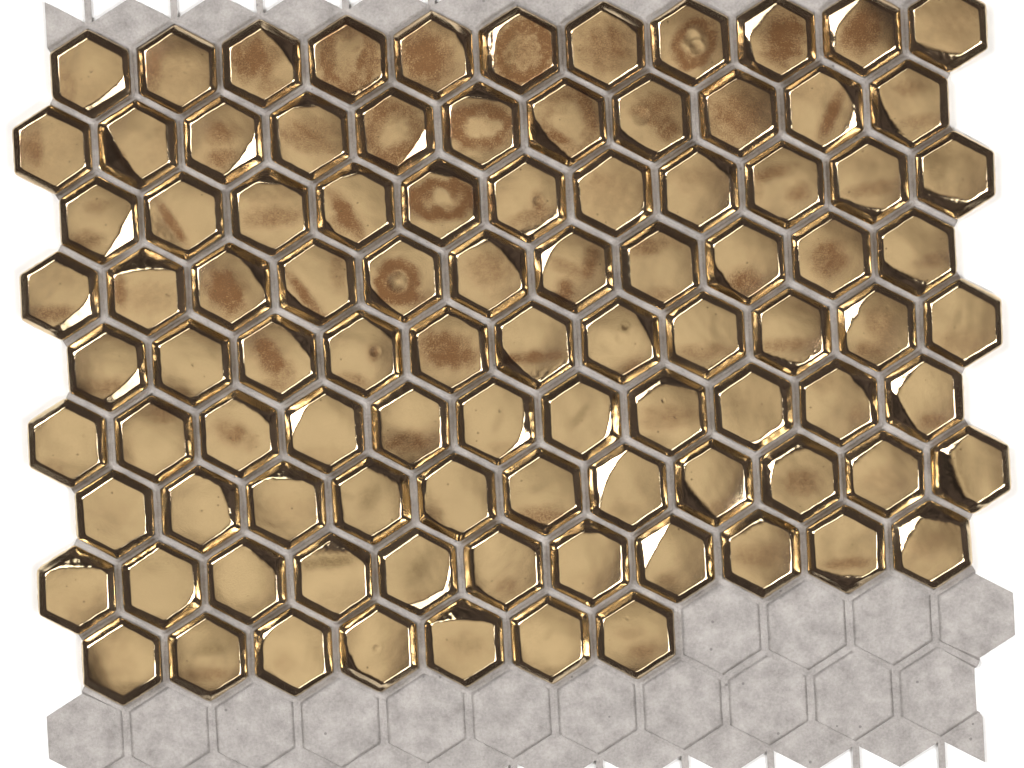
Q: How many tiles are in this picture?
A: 95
